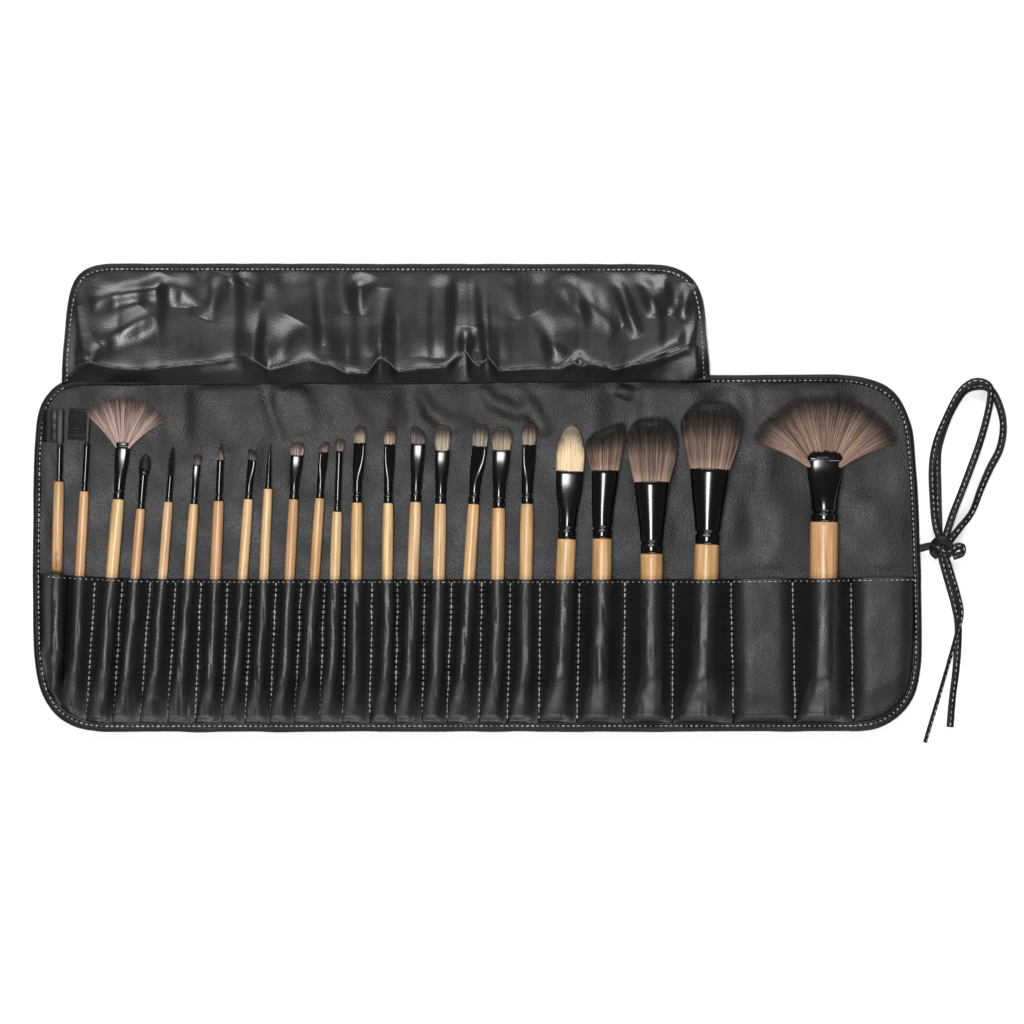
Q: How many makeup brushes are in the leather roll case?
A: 24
